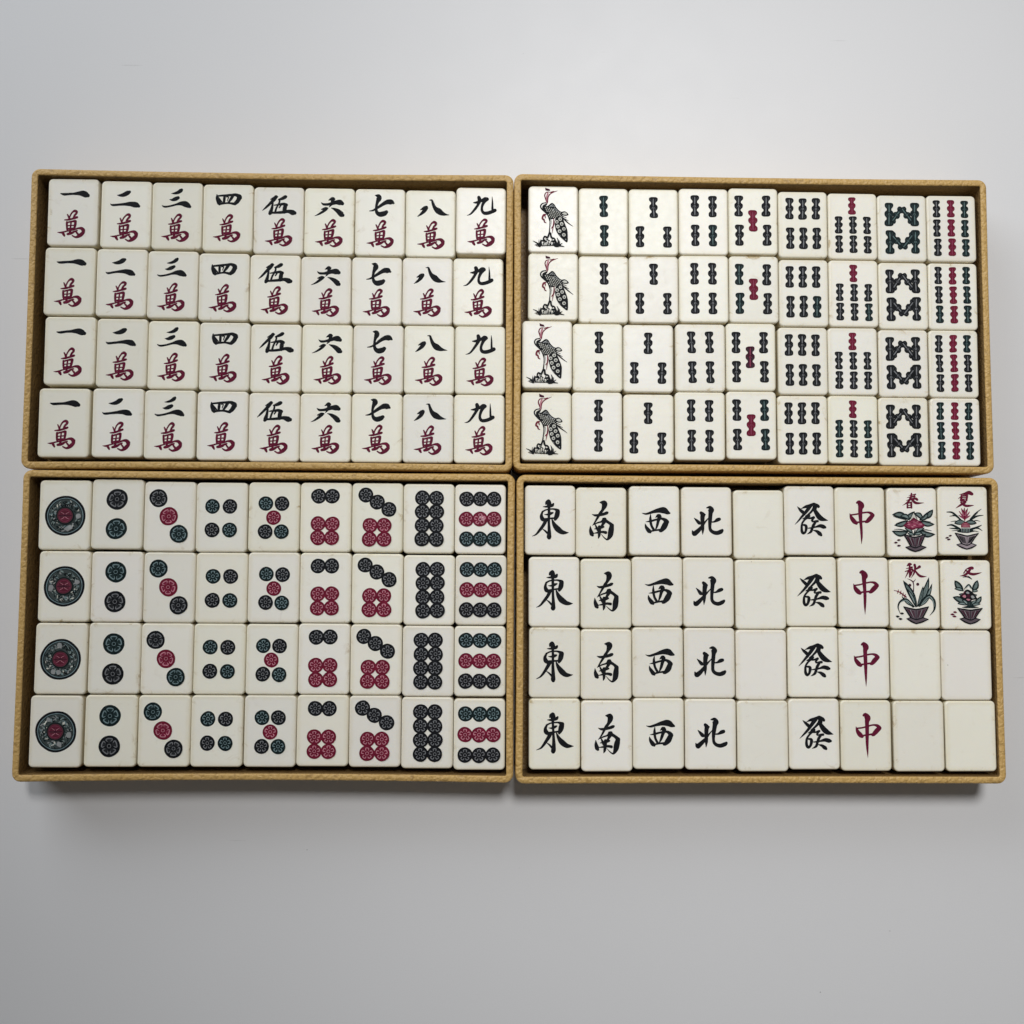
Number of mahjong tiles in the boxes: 144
